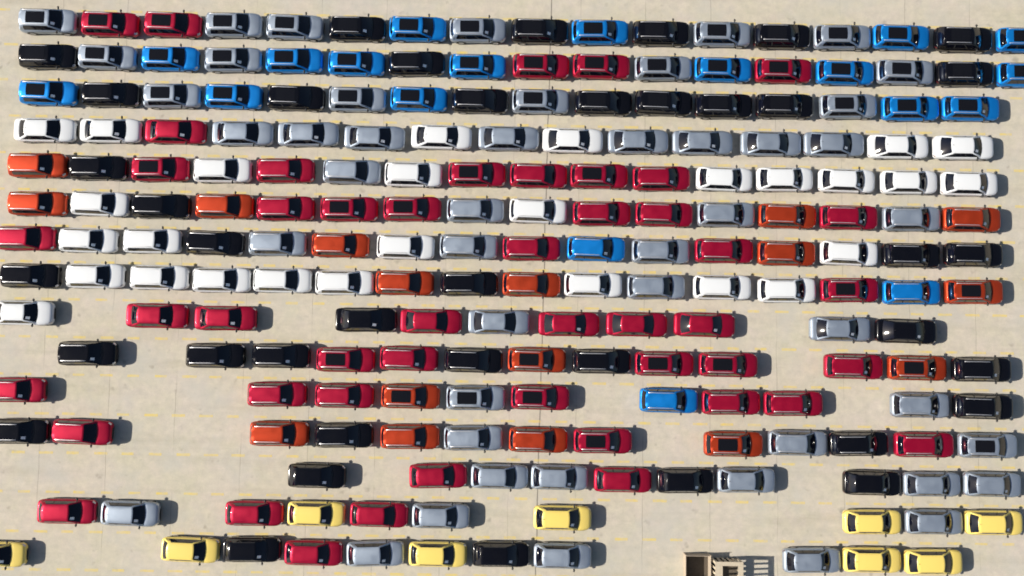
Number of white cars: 28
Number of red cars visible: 48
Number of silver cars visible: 48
